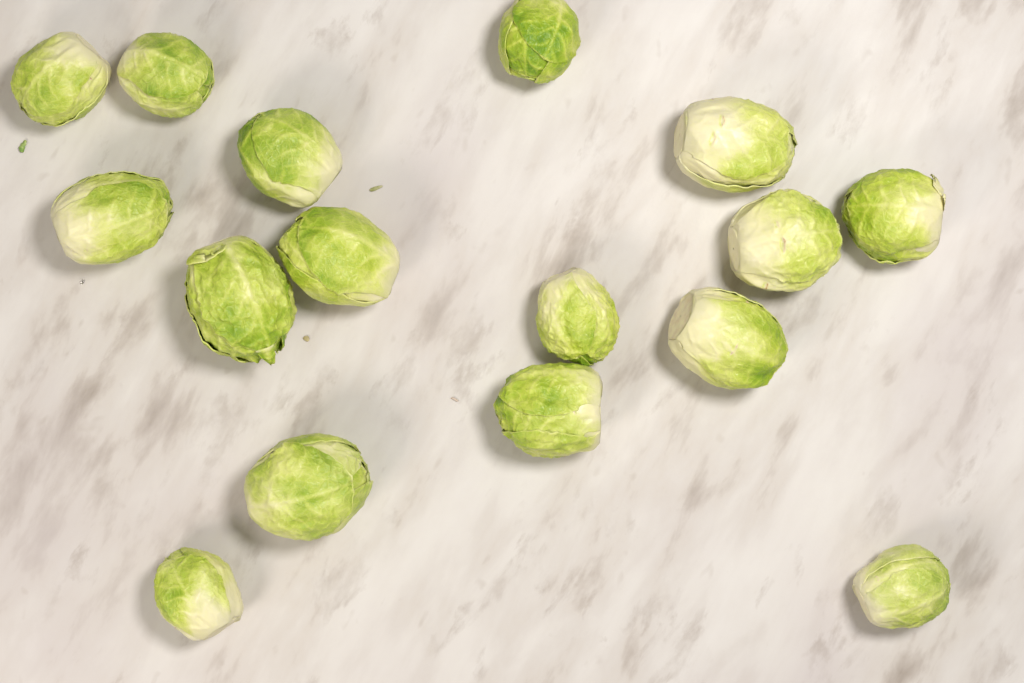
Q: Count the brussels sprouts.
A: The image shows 16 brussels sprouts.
